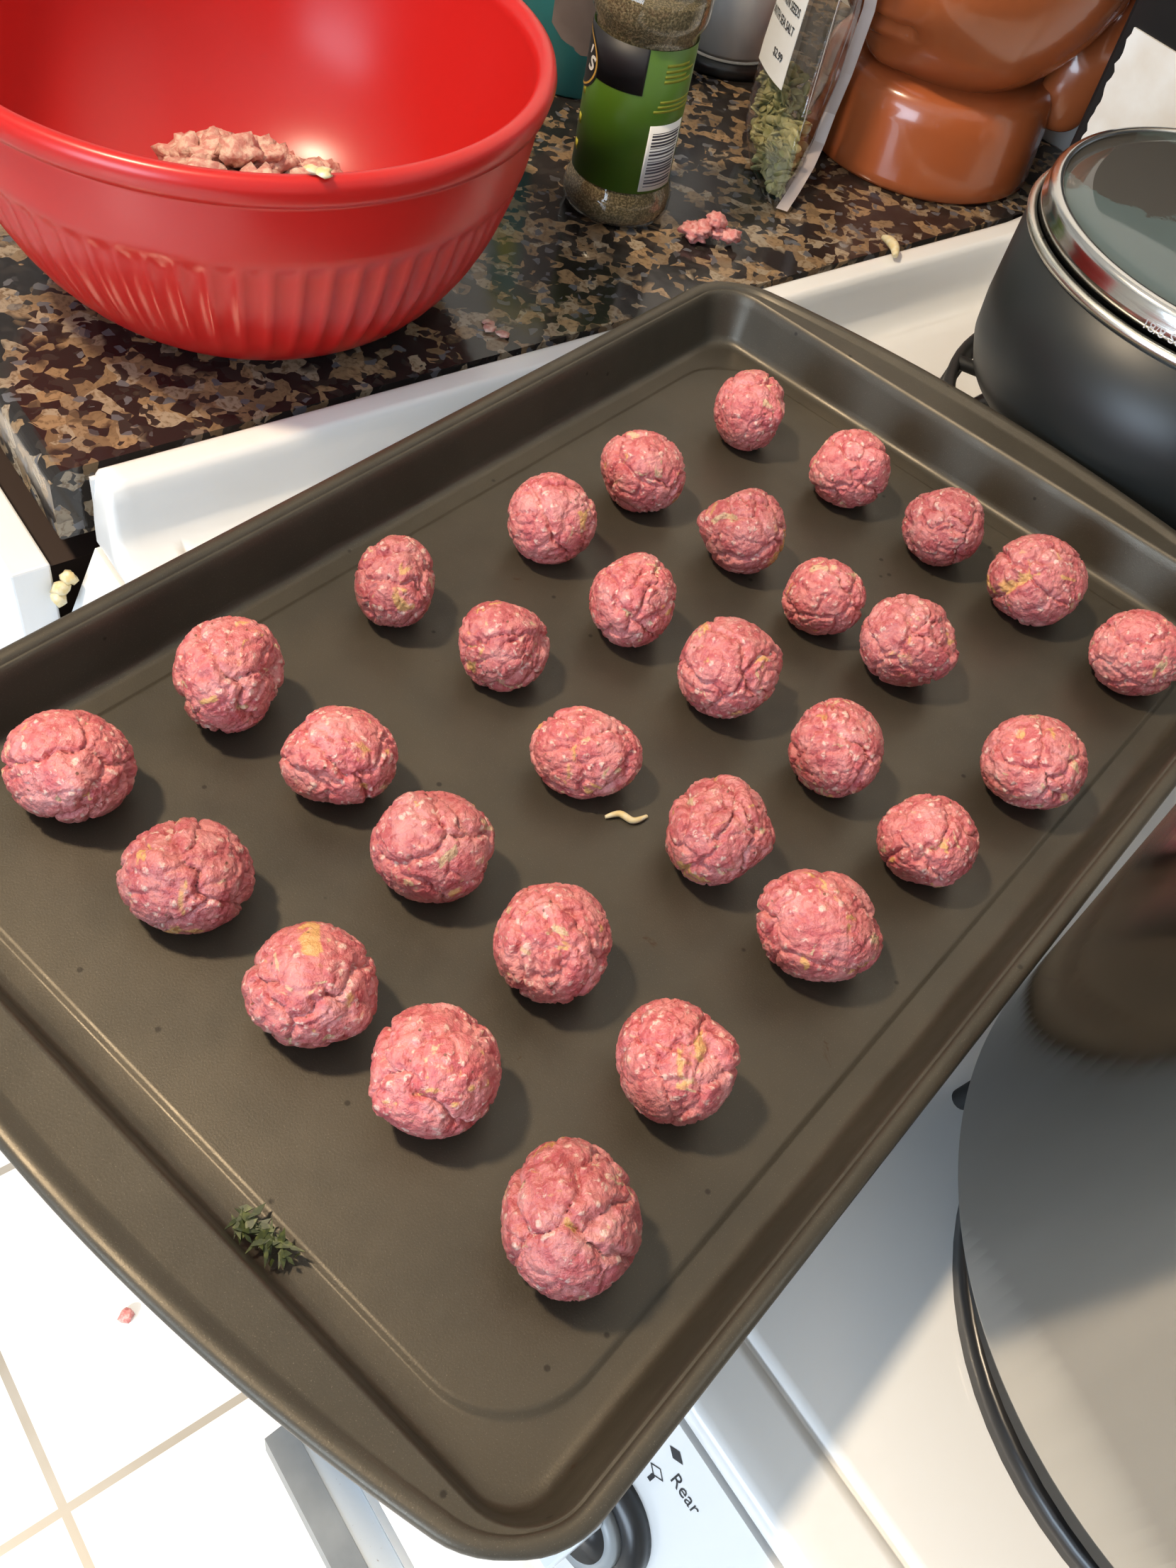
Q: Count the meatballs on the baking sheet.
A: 30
